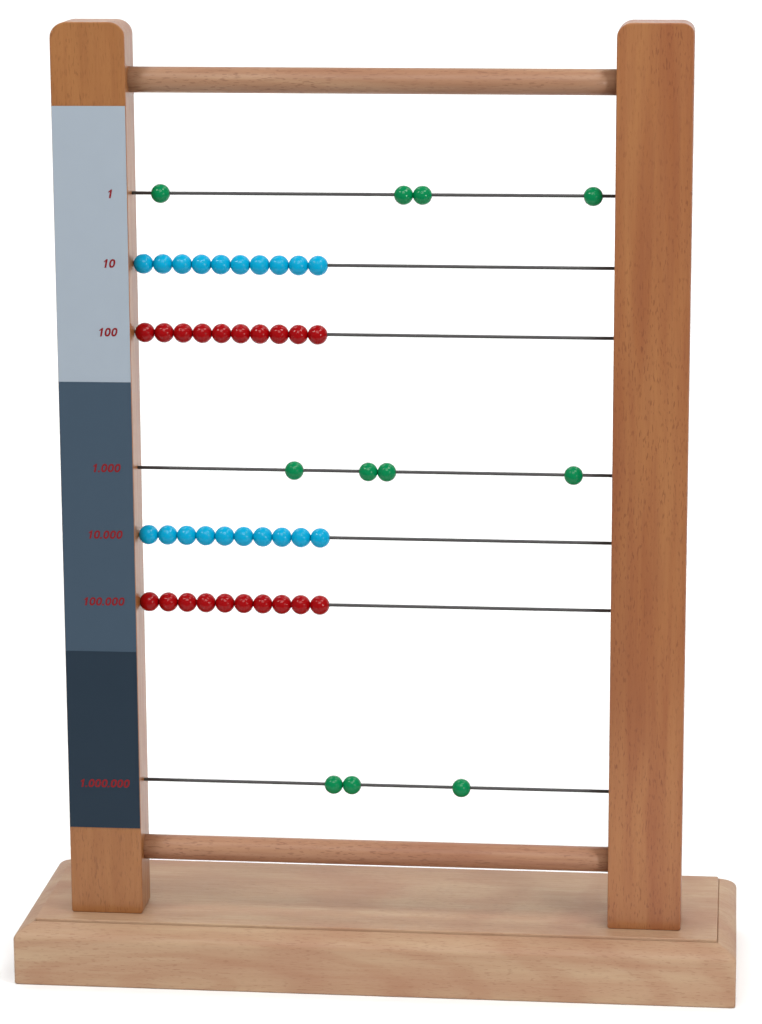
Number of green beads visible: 11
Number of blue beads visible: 20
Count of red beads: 20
